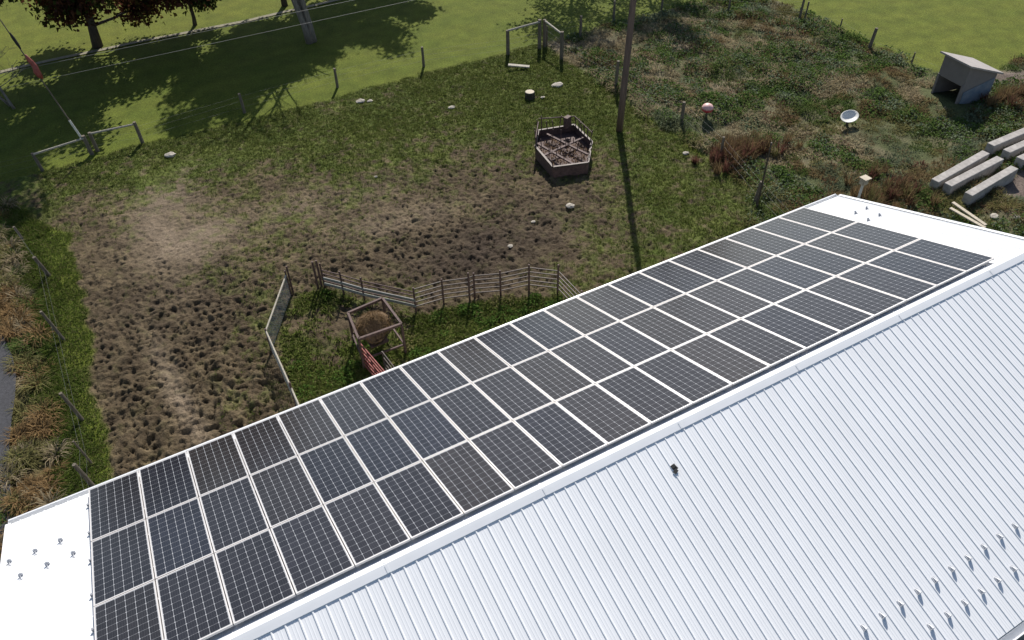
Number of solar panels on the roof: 60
